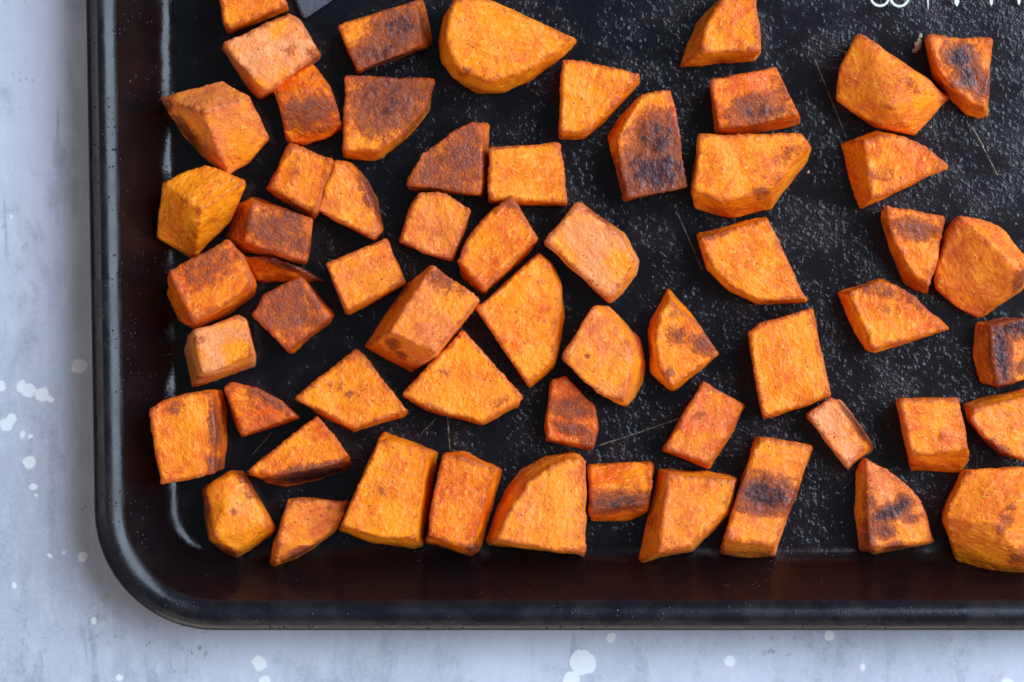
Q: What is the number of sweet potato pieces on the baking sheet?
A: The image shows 59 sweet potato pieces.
